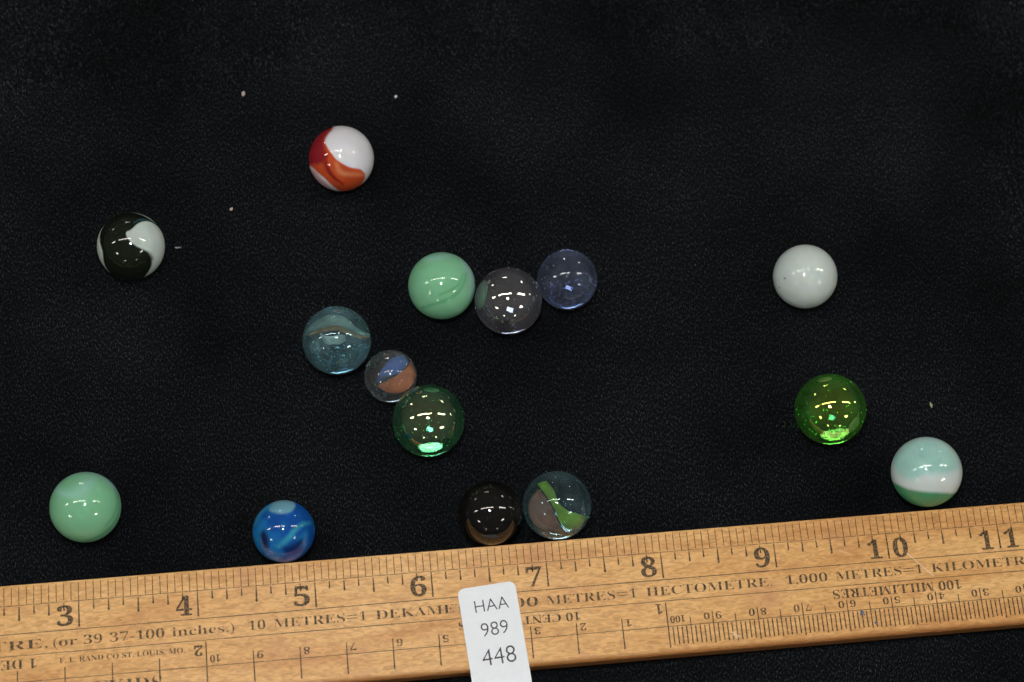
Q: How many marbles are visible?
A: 15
